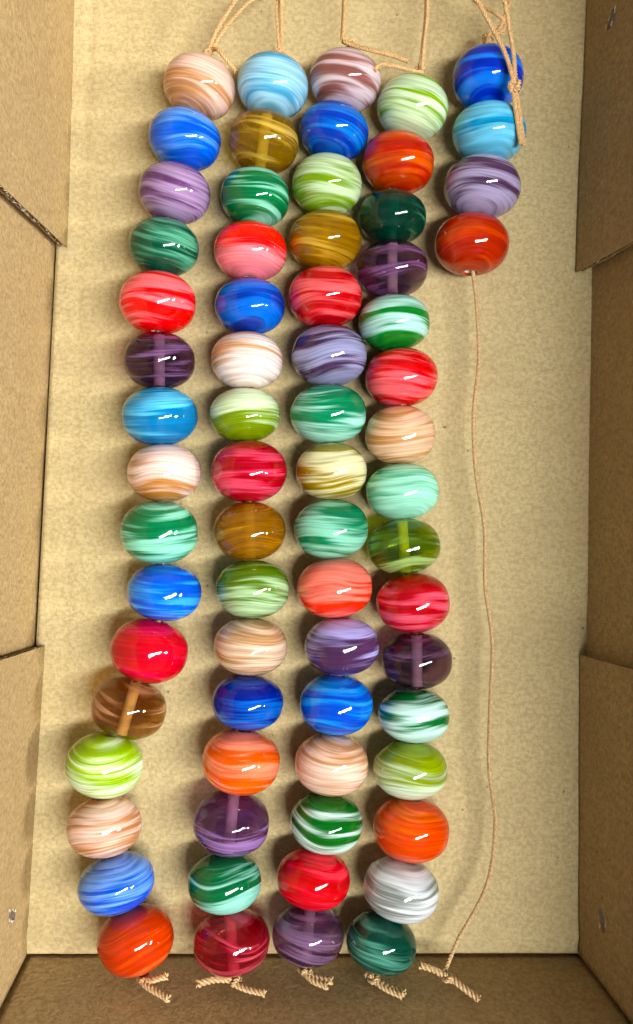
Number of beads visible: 68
